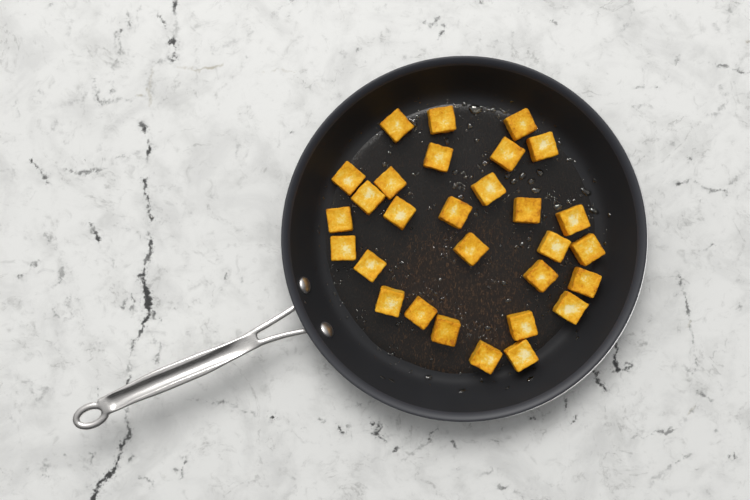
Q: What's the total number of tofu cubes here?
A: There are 29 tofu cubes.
